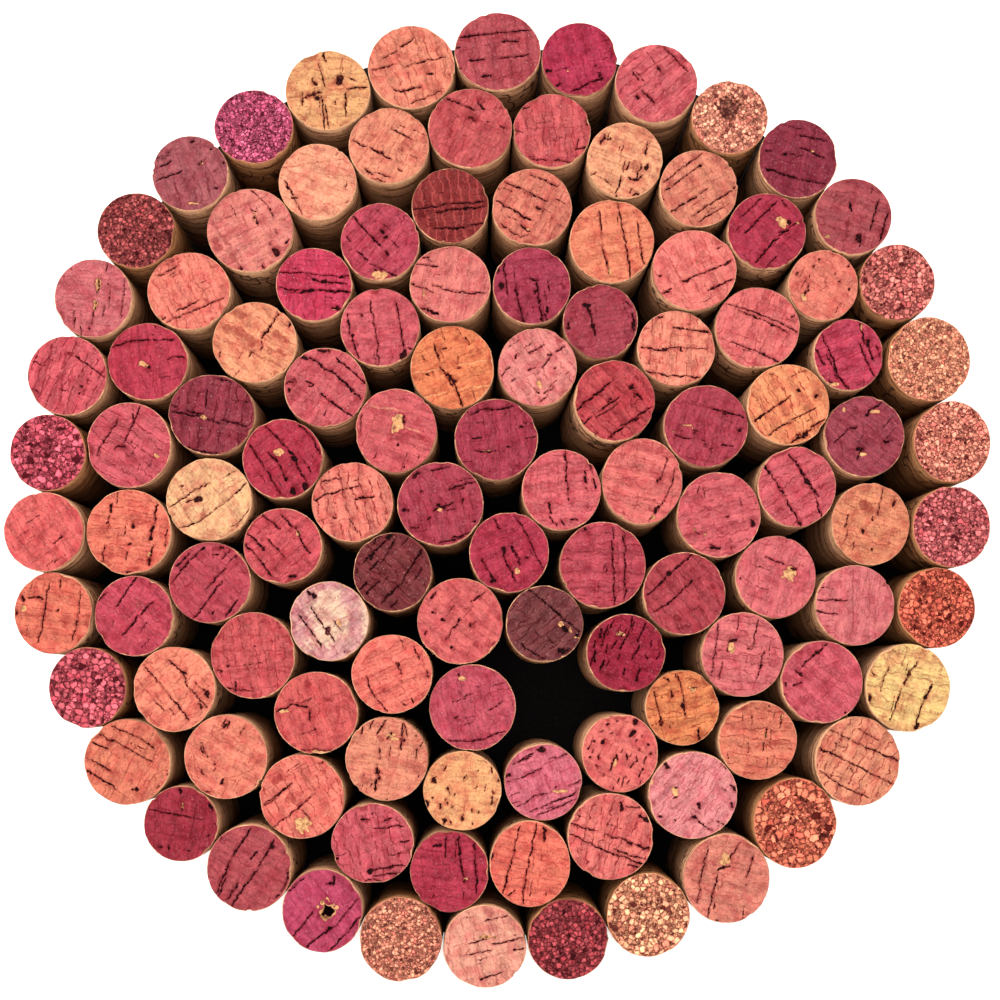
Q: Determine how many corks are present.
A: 113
